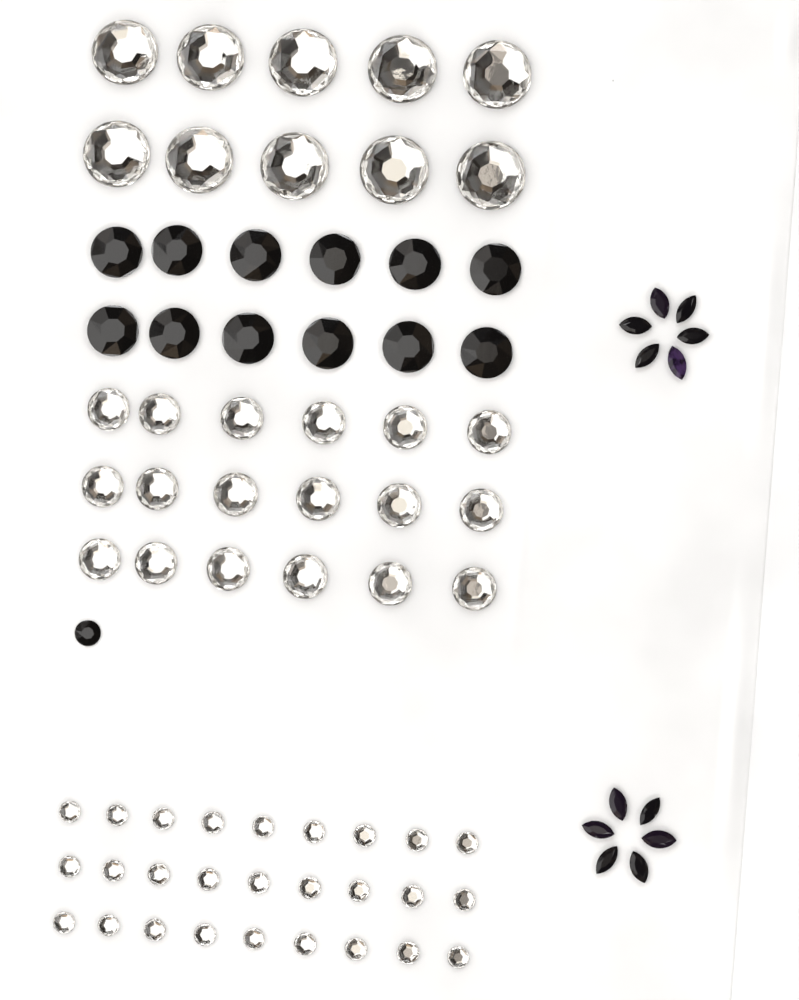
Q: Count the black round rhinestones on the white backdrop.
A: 13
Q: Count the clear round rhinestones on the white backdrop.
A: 55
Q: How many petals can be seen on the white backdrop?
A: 12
